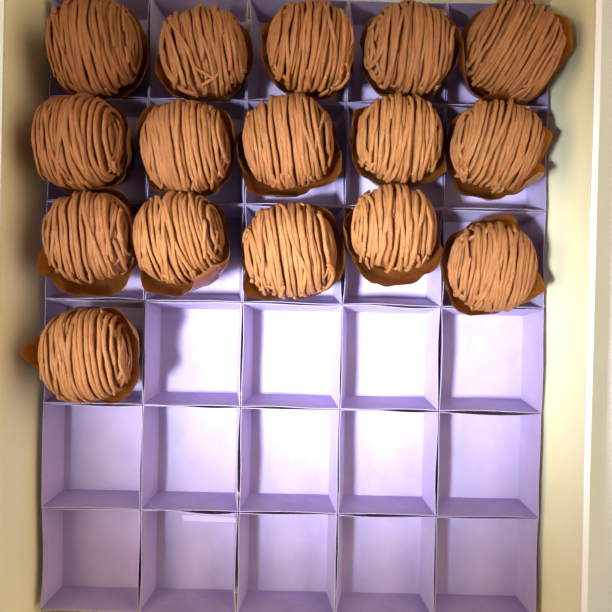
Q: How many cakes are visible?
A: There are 16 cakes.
